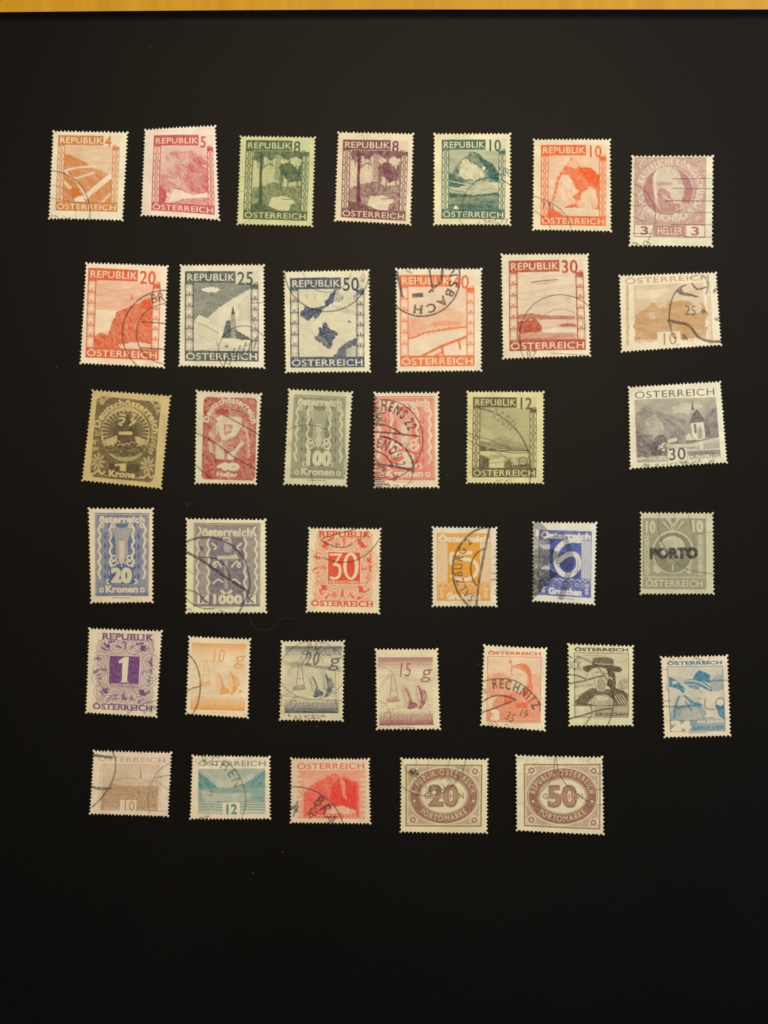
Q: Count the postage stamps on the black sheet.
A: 37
